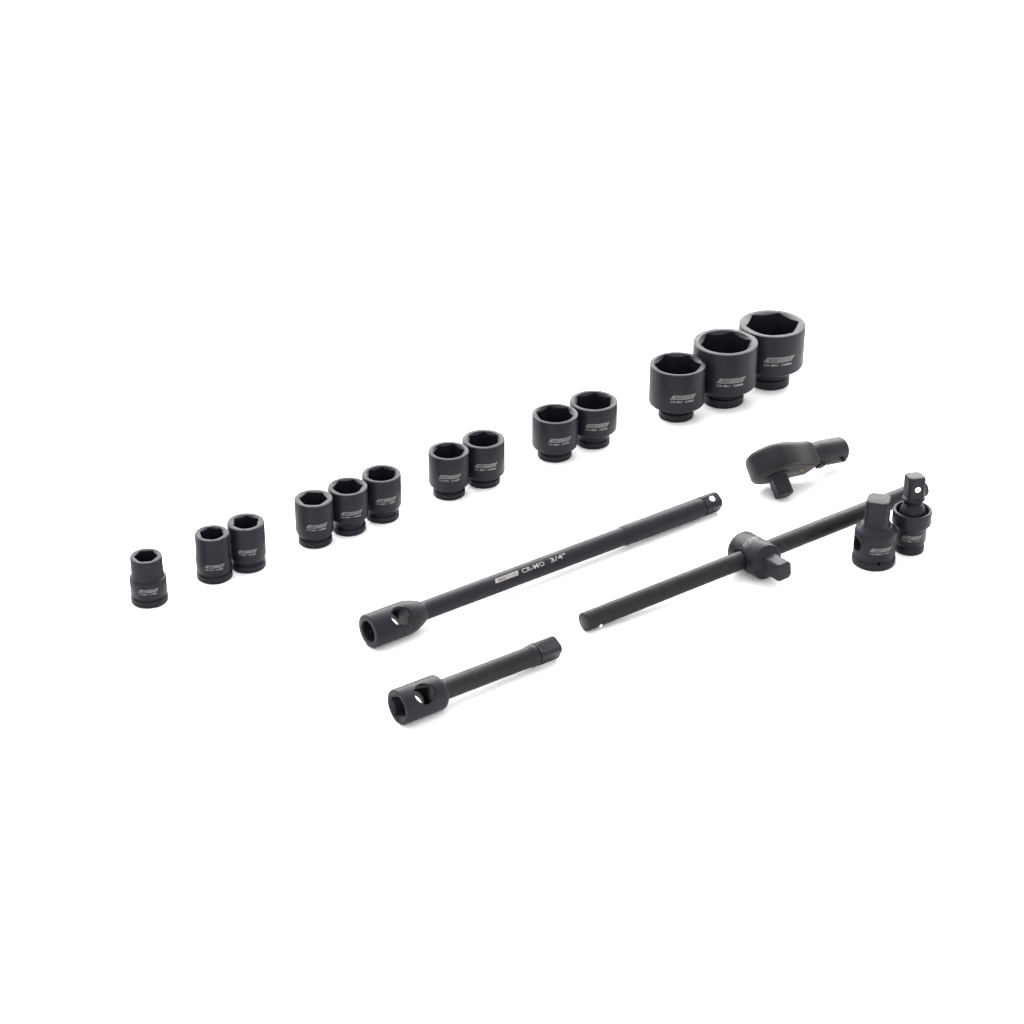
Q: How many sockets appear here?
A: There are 13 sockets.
